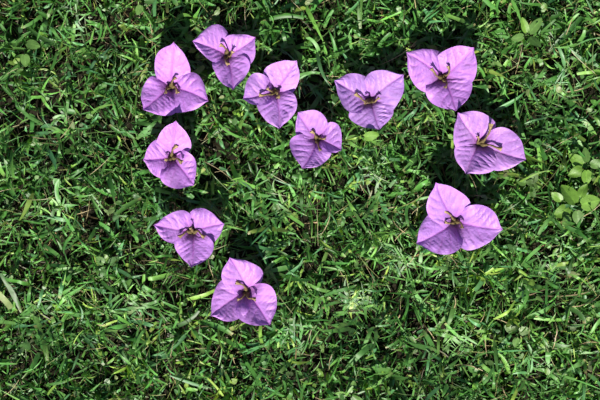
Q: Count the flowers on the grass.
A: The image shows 11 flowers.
